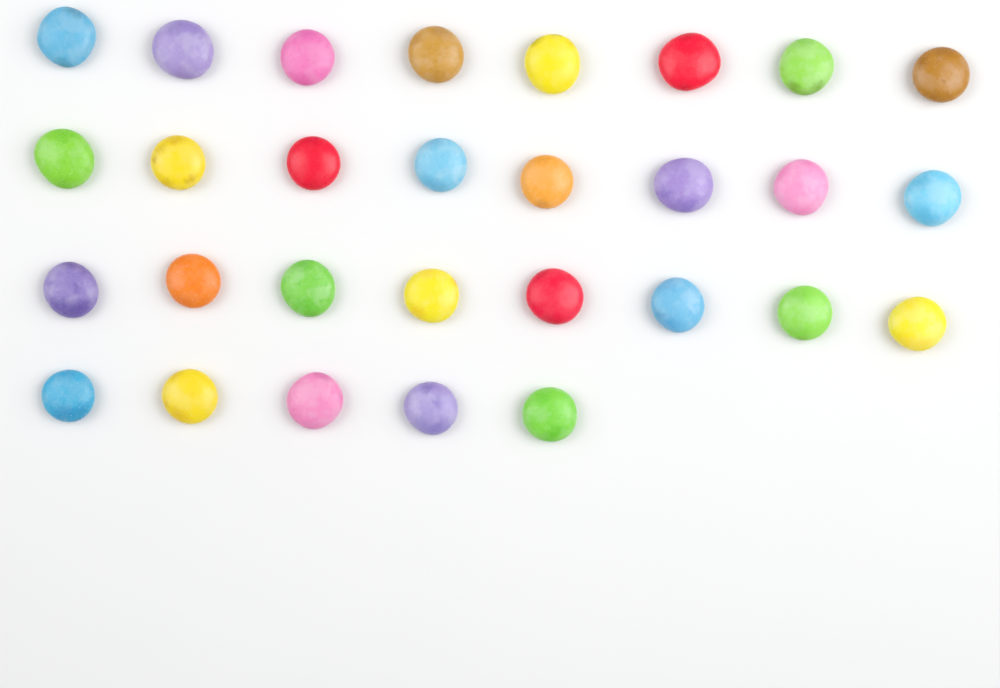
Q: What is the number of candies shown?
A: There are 29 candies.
